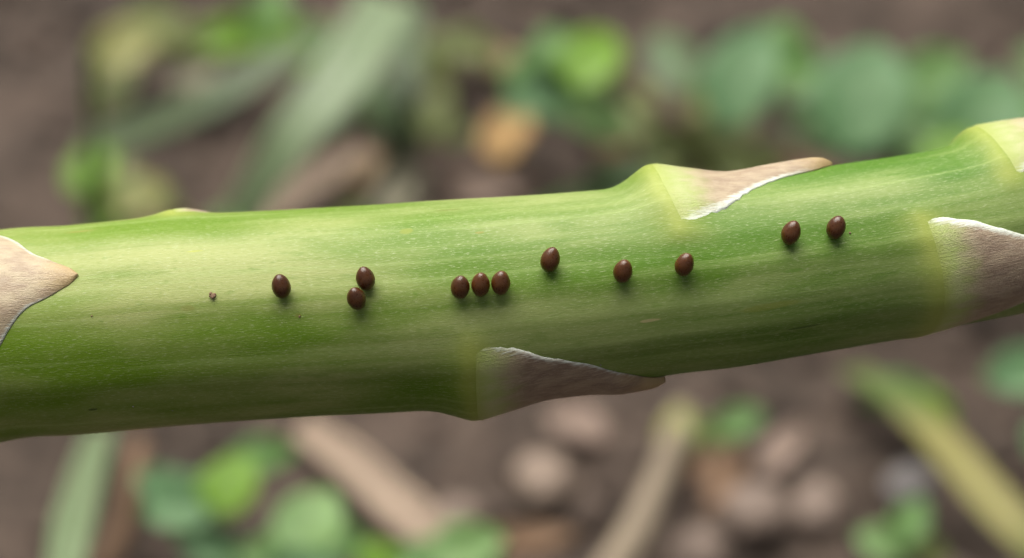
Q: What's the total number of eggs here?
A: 11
